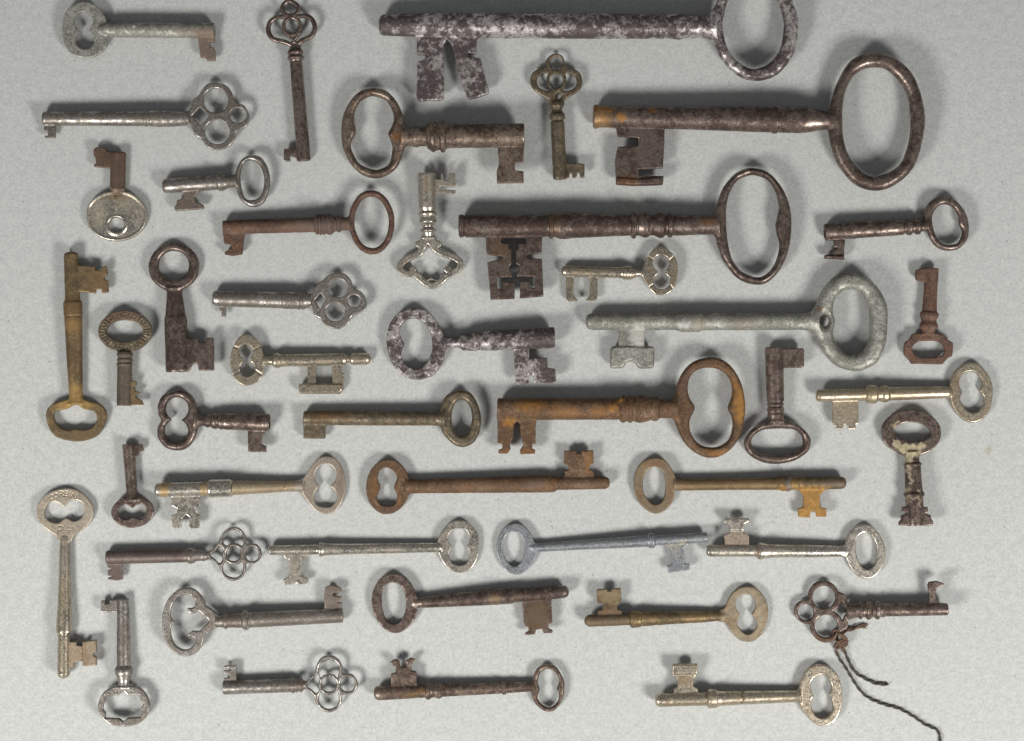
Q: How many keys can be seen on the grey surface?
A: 45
